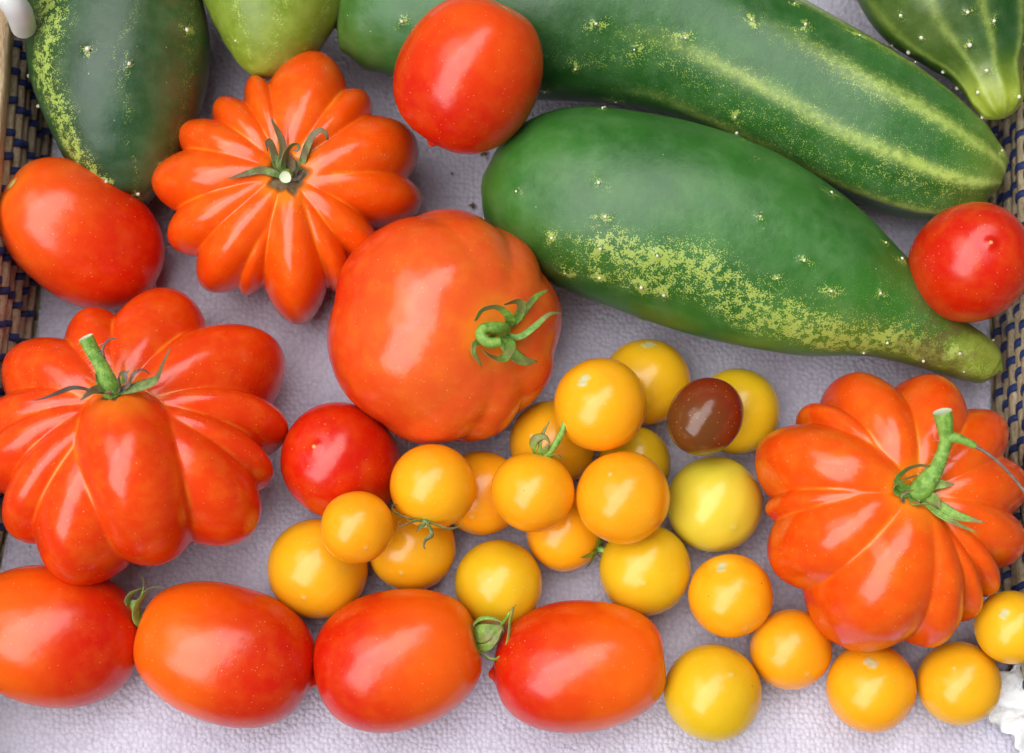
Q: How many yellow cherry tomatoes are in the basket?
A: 22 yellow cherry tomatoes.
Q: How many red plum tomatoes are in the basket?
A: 8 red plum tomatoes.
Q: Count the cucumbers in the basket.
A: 5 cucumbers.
